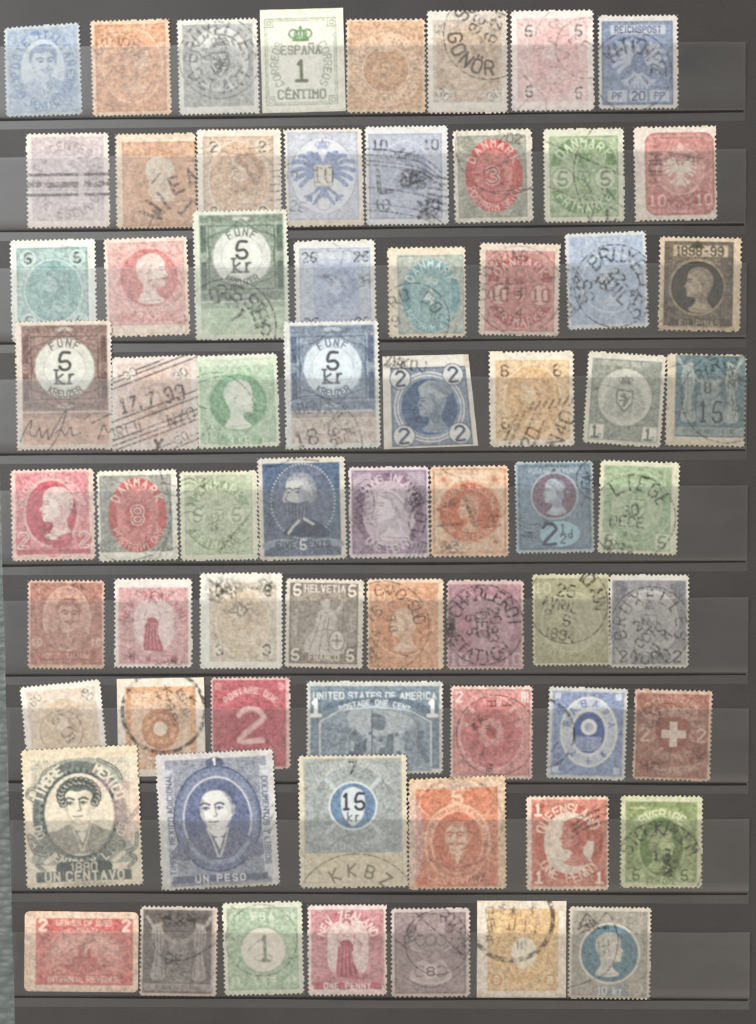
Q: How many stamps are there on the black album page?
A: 68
